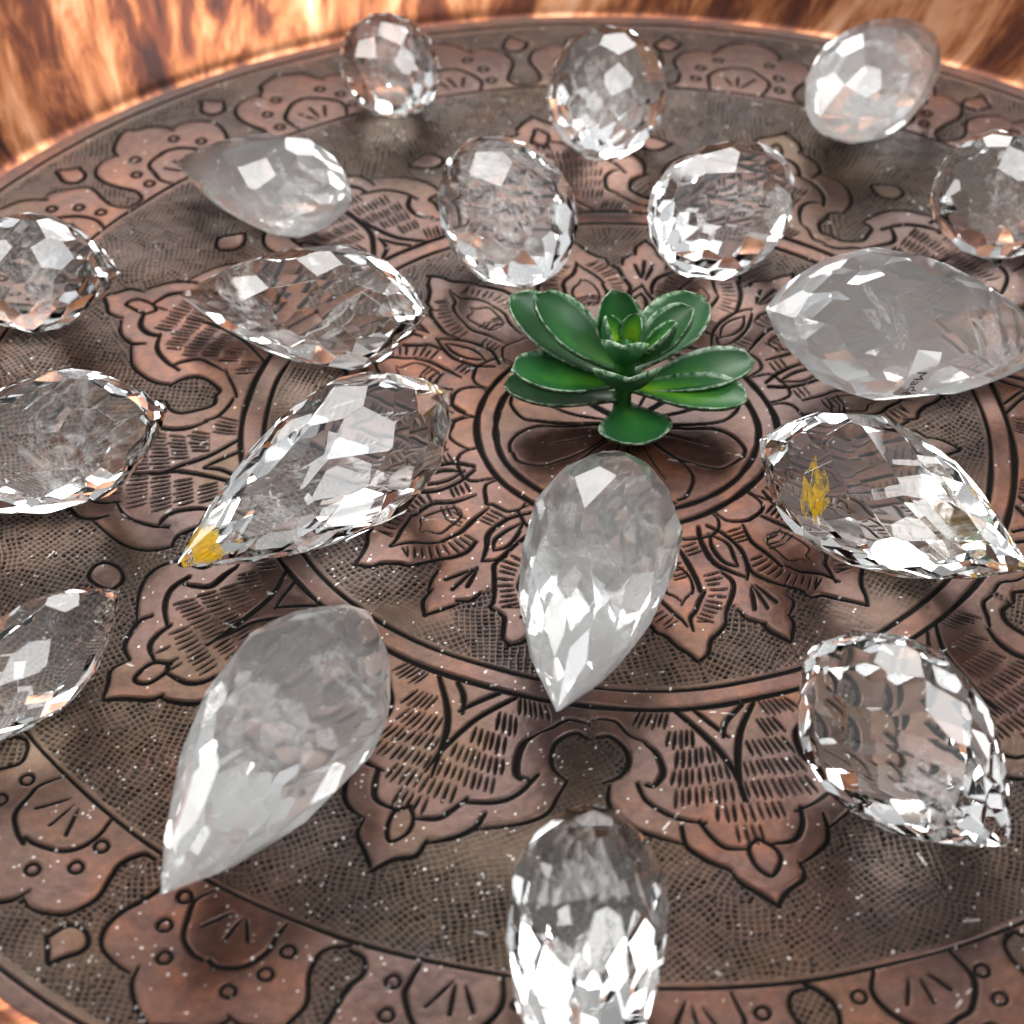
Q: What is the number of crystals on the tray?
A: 18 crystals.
